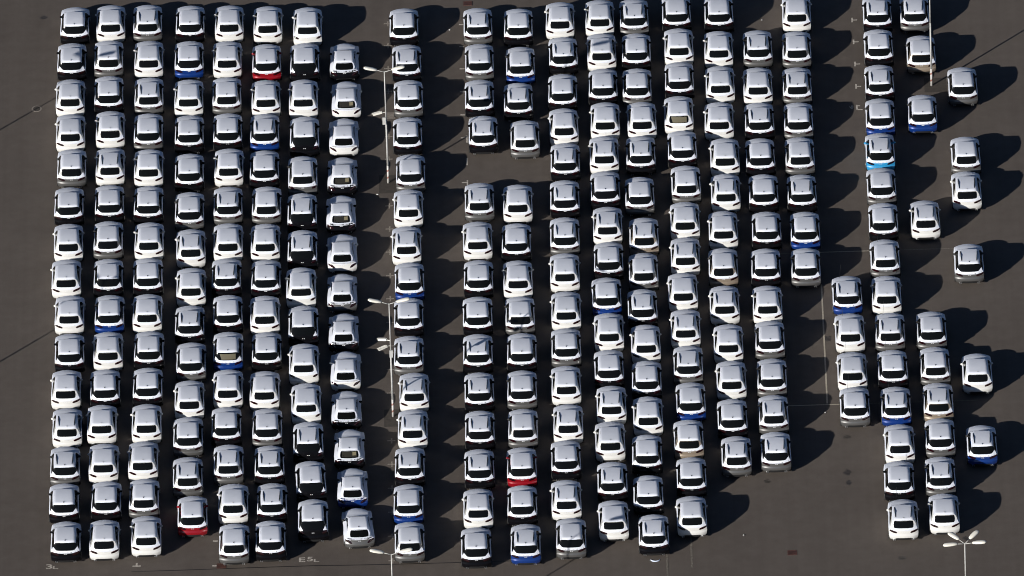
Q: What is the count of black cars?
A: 97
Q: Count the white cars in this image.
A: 100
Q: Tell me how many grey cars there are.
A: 64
